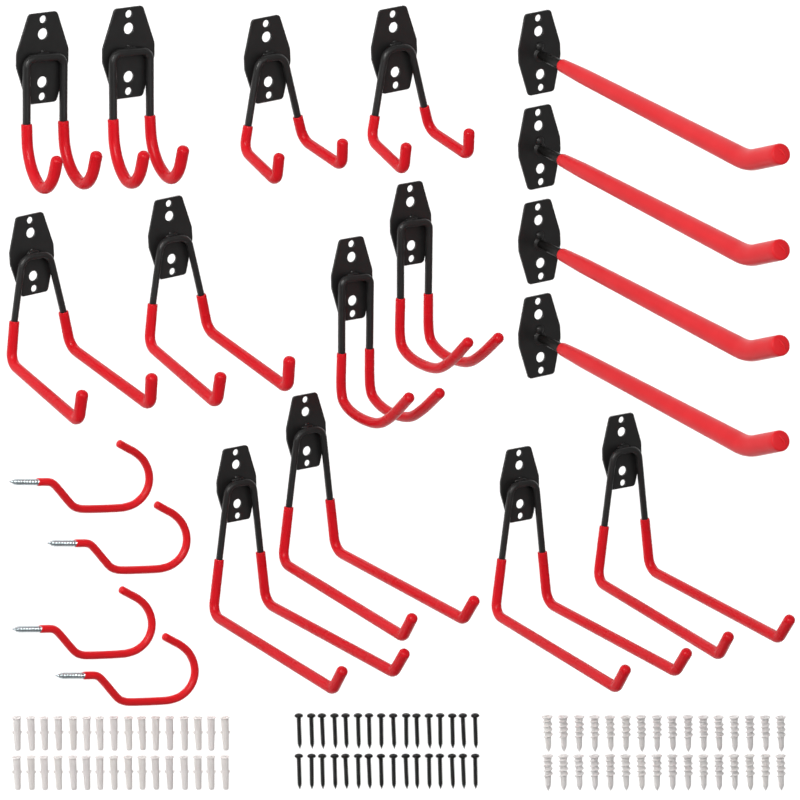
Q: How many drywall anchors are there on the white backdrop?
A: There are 32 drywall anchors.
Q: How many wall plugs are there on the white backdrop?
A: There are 32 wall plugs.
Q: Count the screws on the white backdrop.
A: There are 32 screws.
